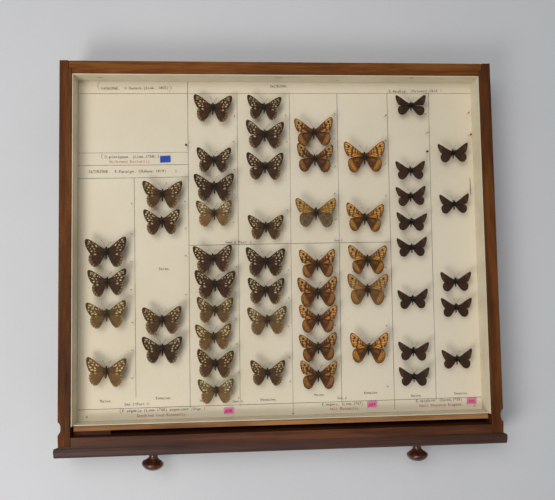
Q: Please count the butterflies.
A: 52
